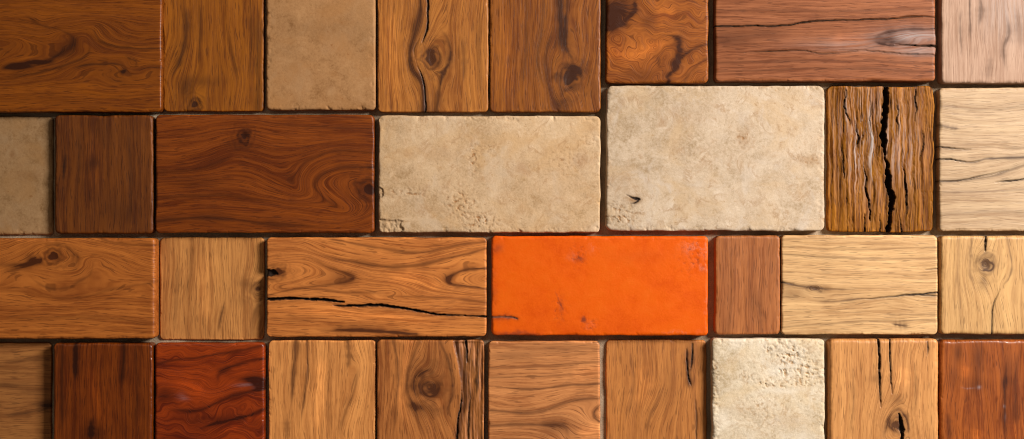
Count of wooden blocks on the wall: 26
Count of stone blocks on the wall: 5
